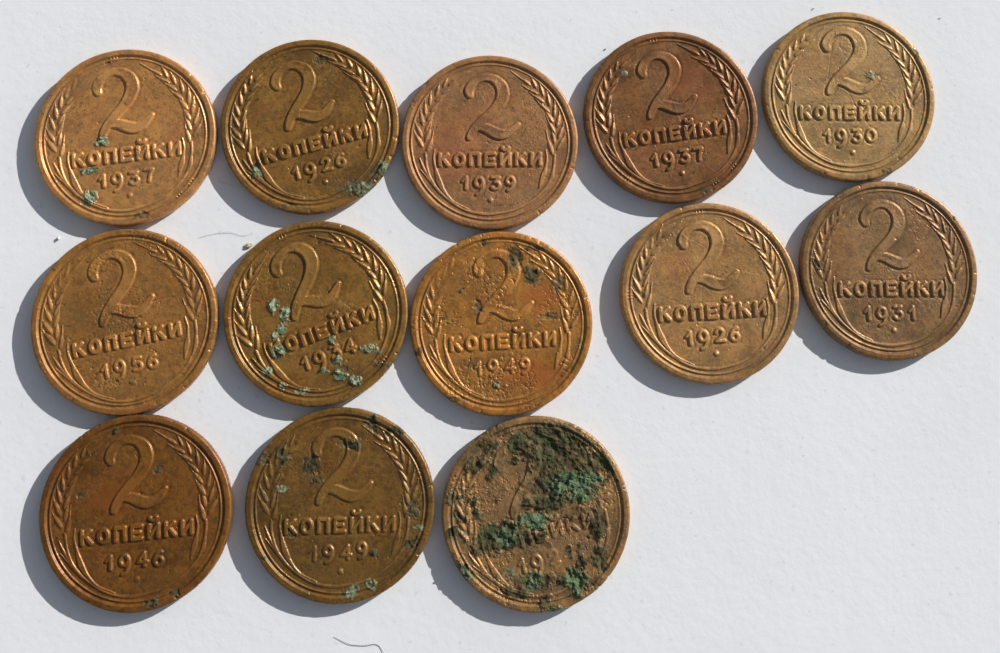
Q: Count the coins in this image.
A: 13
